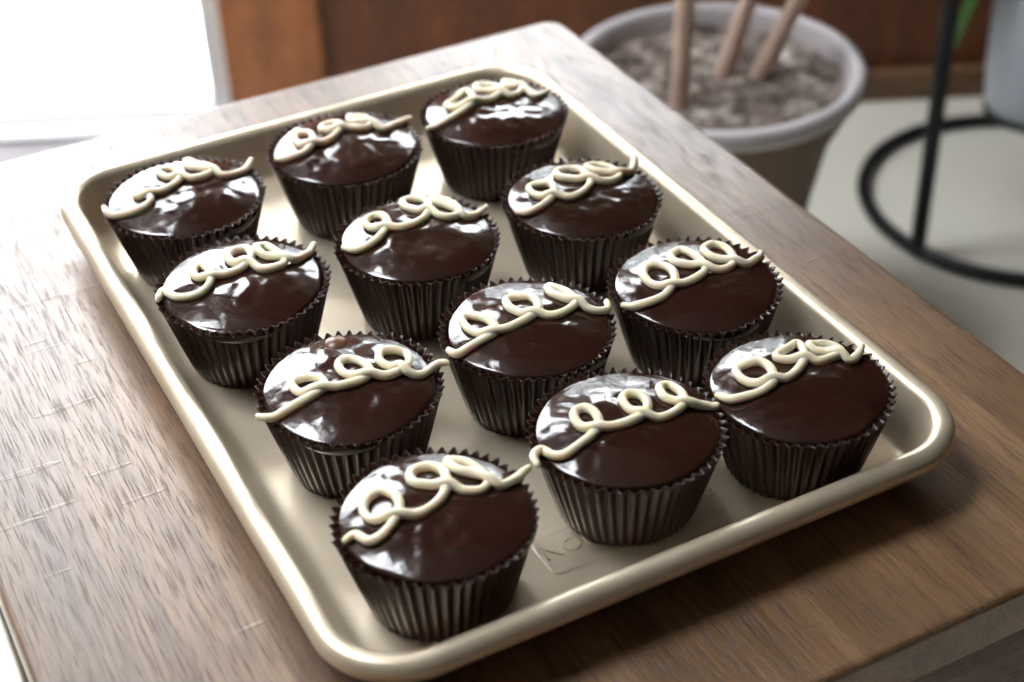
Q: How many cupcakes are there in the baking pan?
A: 12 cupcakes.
